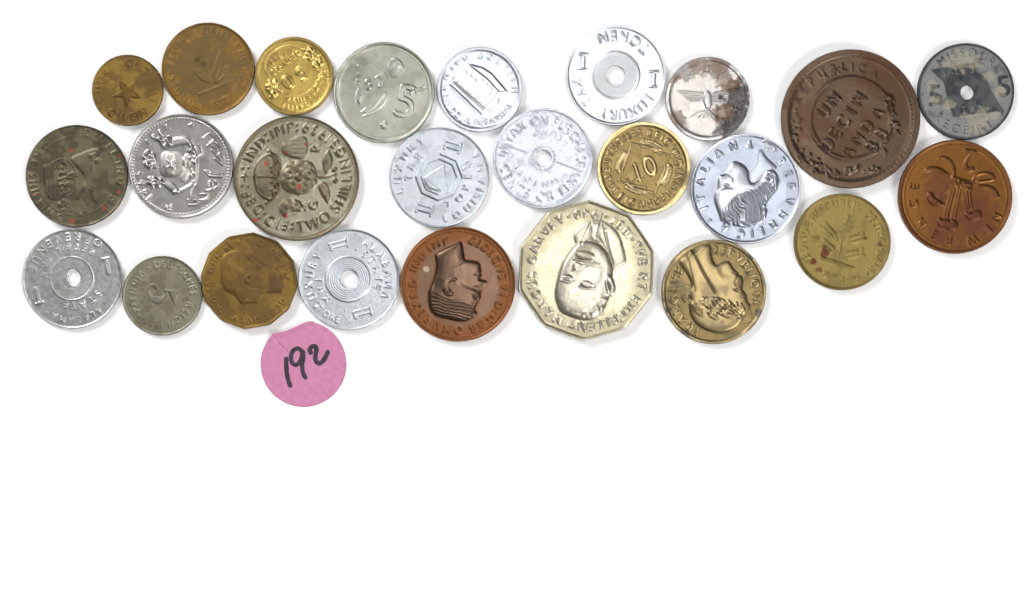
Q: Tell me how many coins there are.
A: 25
